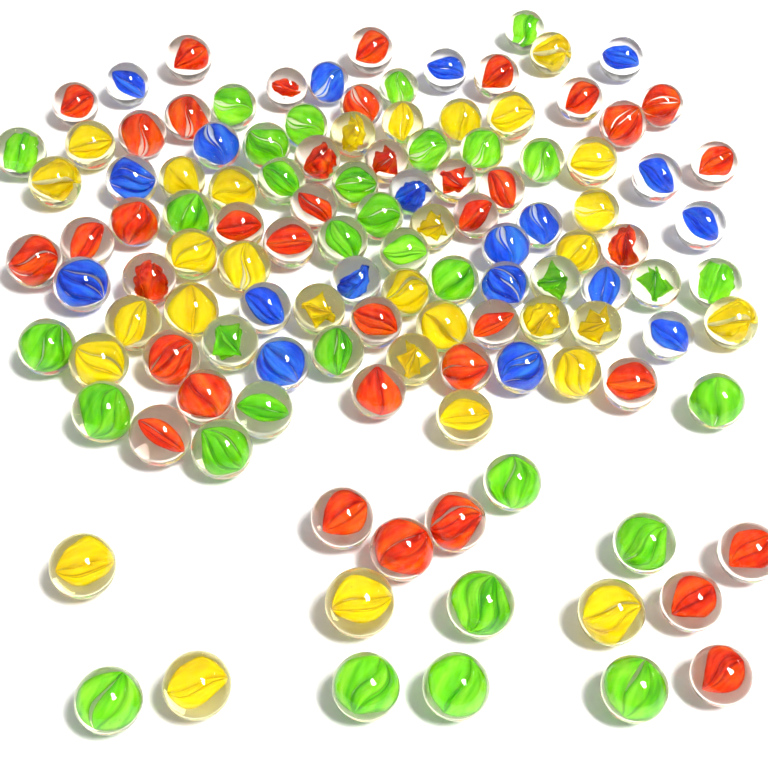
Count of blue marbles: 19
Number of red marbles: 39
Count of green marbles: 33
